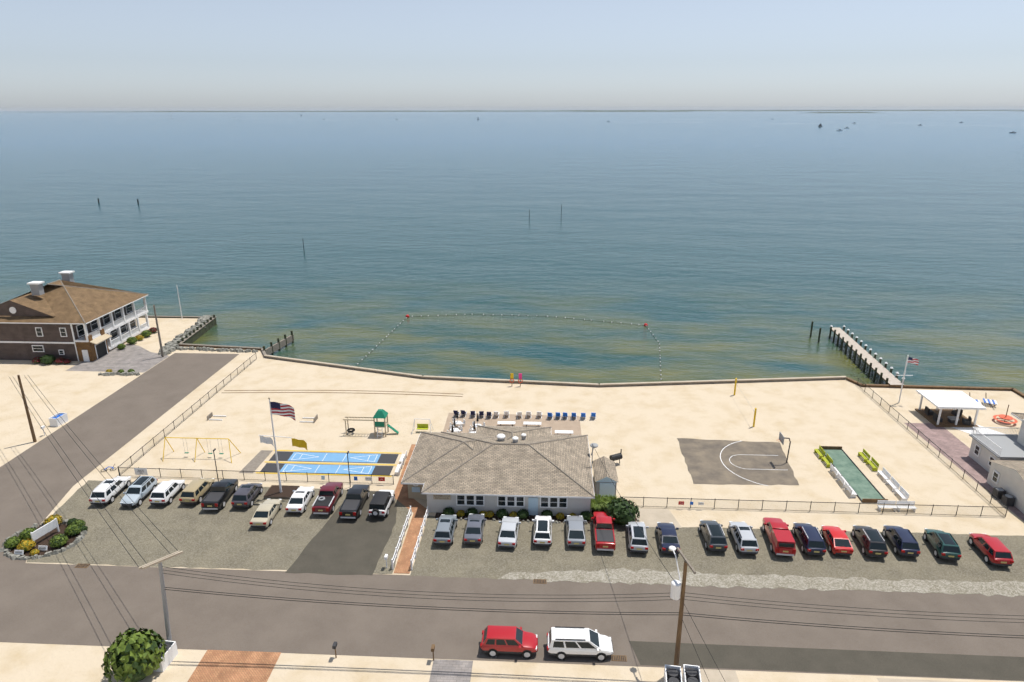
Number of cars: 30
